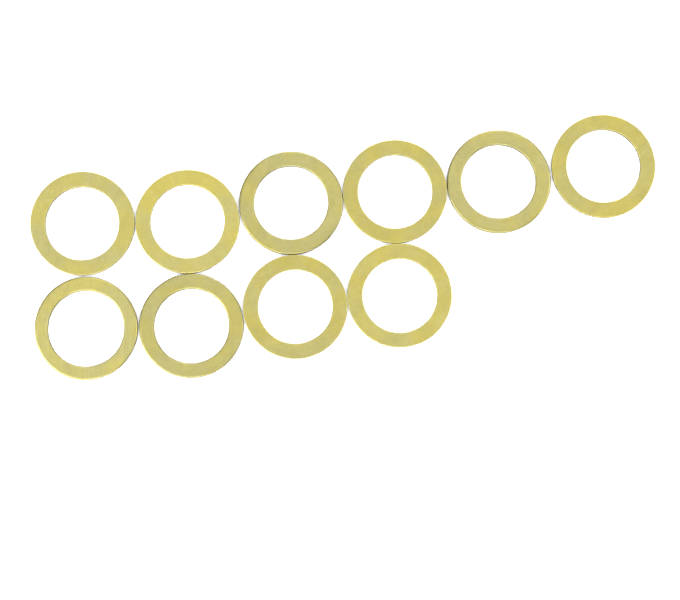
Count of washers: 10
